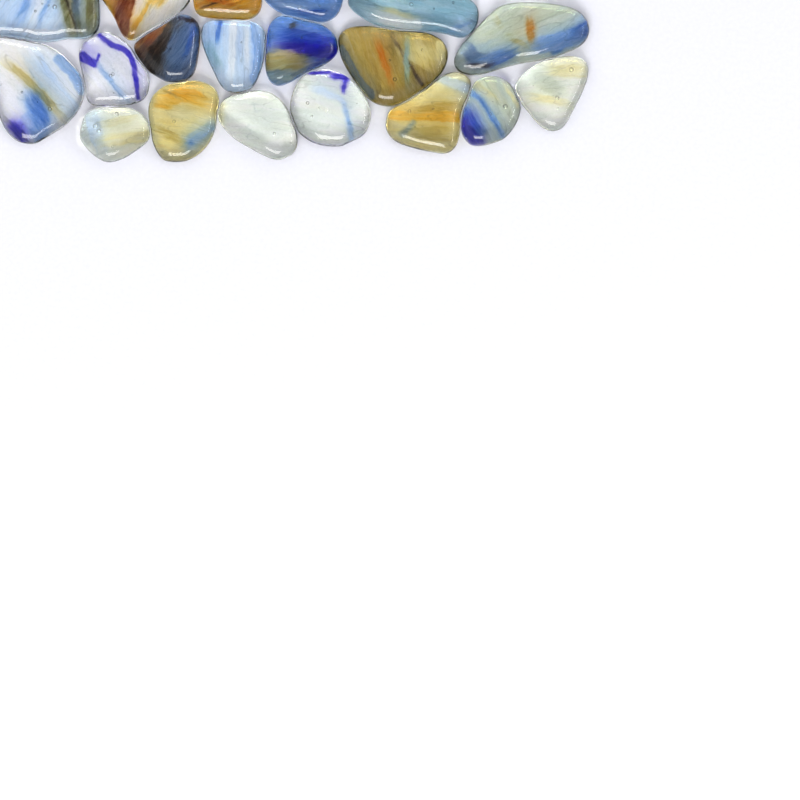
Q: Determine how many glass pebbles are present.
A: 19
